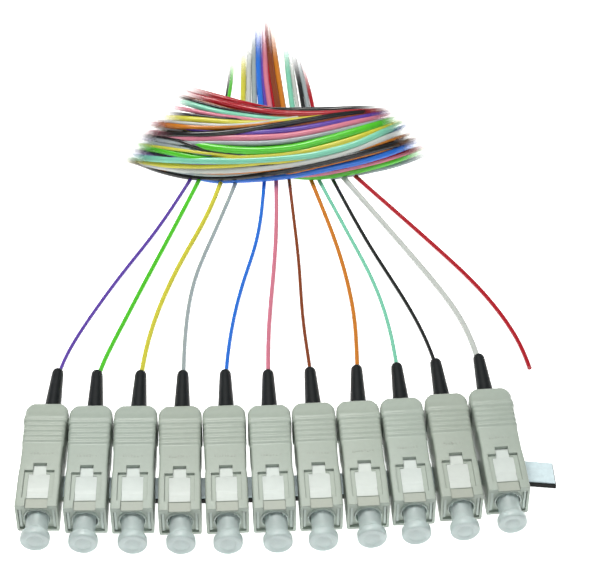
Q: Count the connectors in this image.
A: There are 11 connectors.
